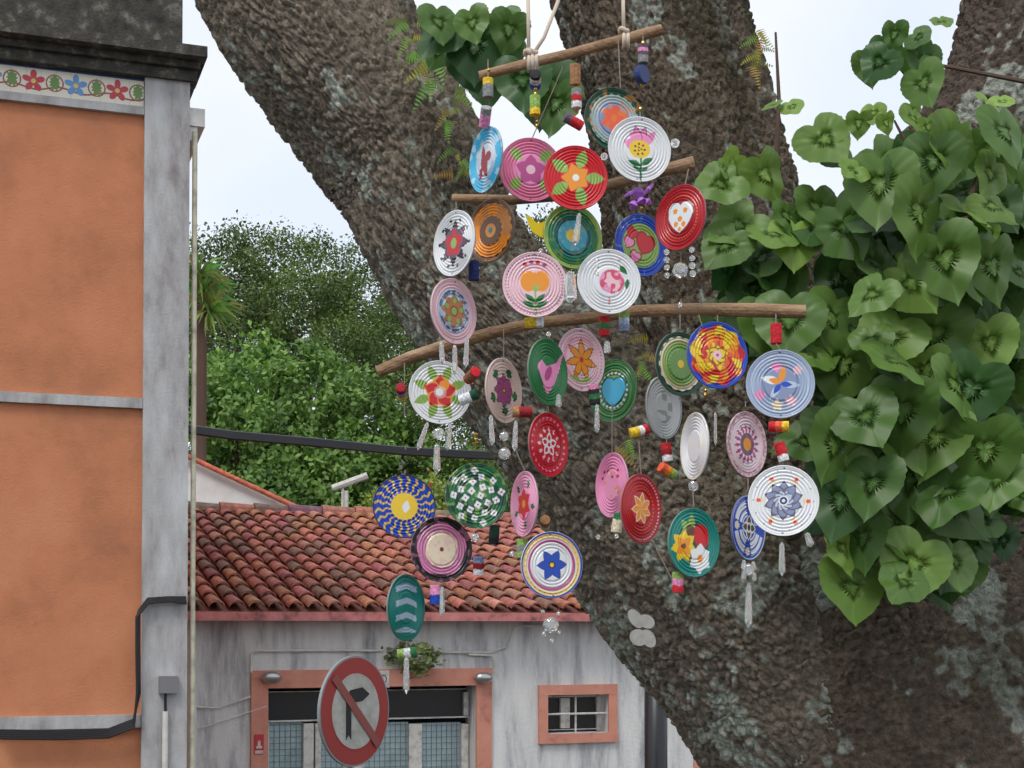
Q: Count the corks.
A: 31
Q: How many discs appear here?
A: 36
